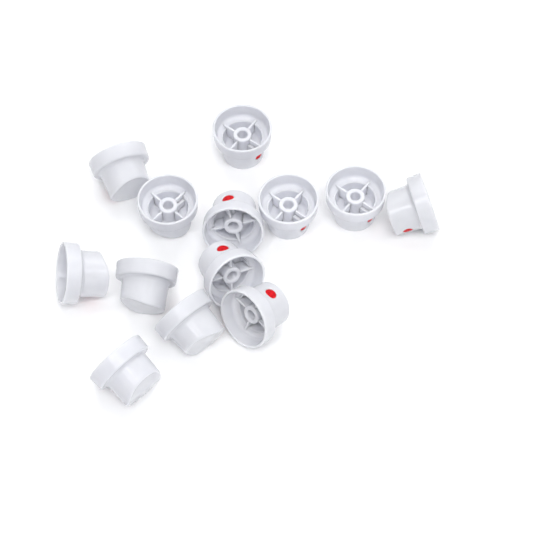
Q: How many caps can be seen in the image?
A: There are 13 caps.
